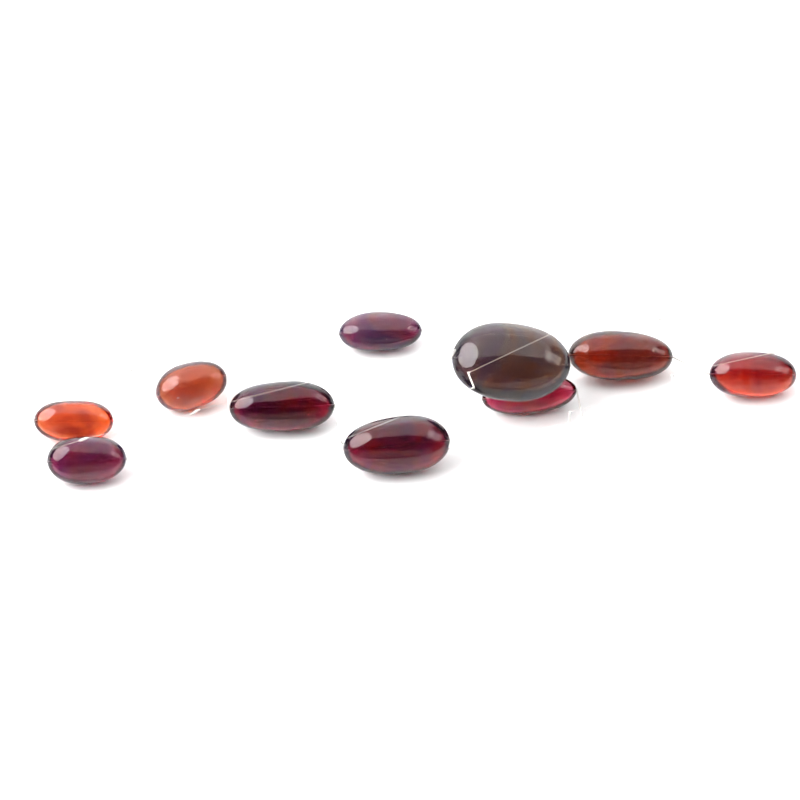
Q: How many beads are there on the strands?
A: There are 10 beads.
